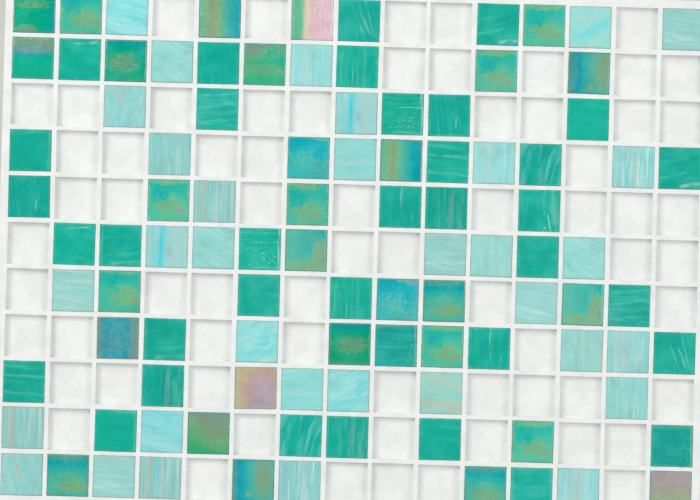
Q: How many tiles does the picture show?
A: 98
